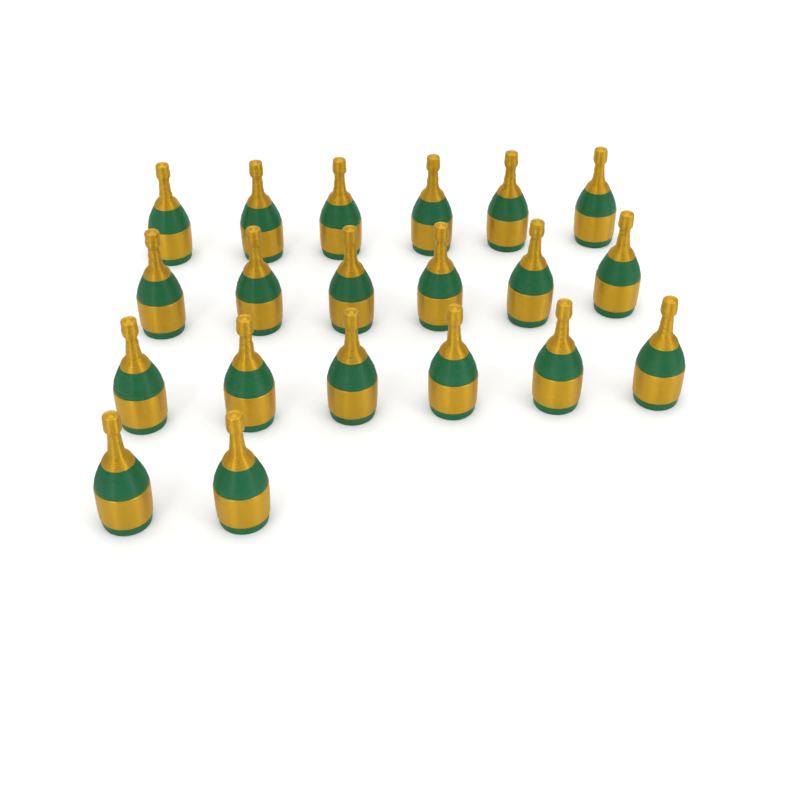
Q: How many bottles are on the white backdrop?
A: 20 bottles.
